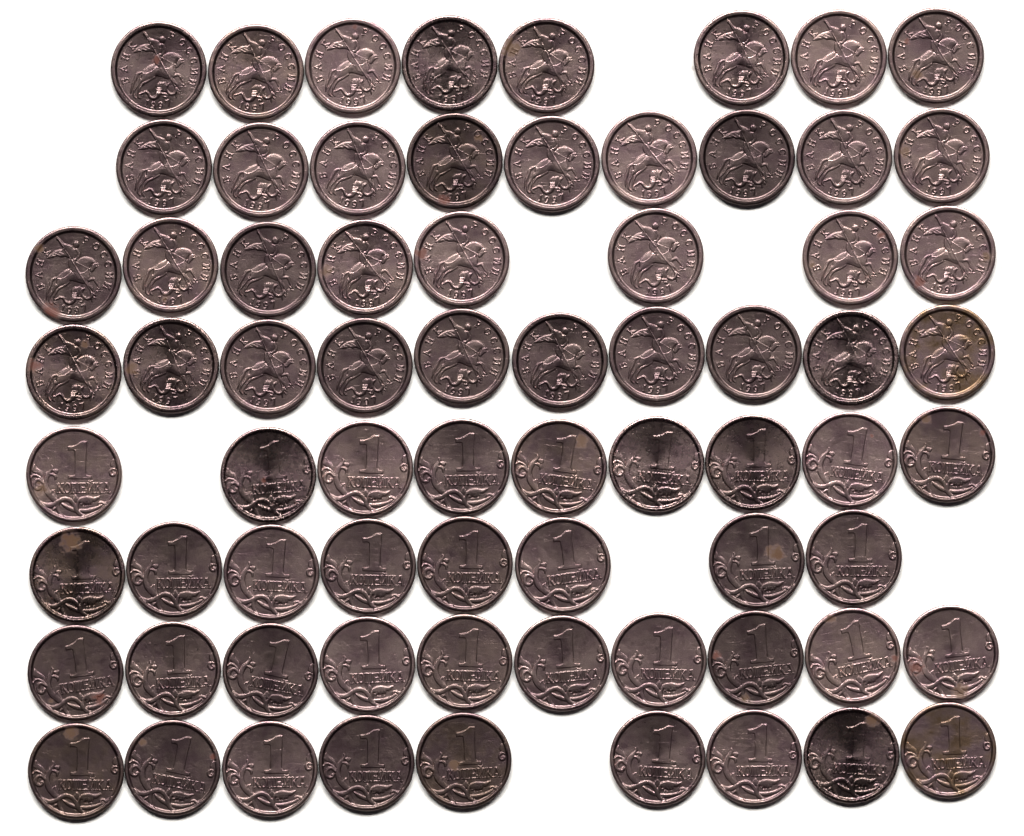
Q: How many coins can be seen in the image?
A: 71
